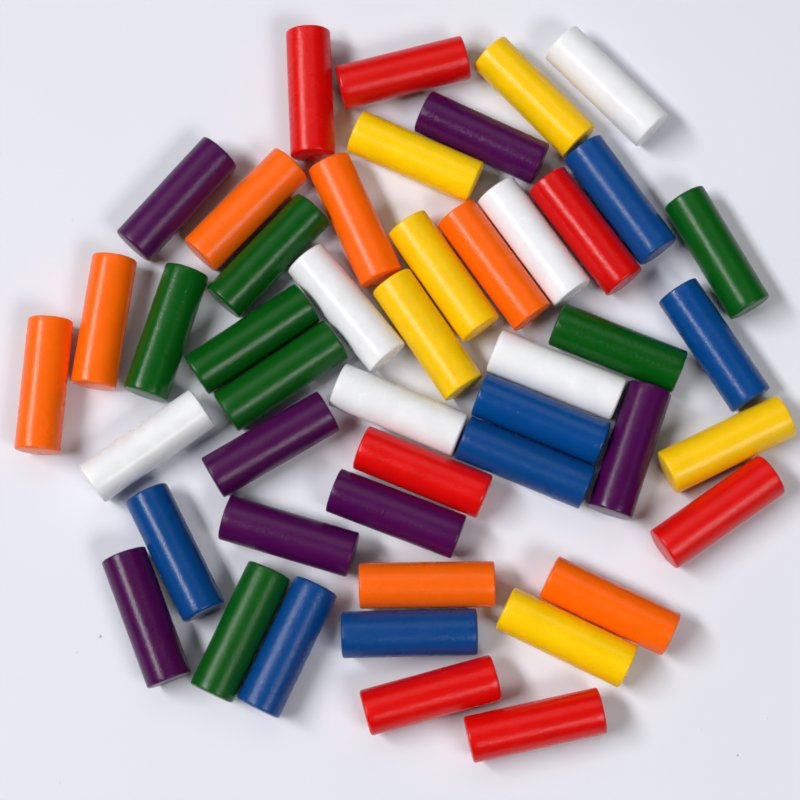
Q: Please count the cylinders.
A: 47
